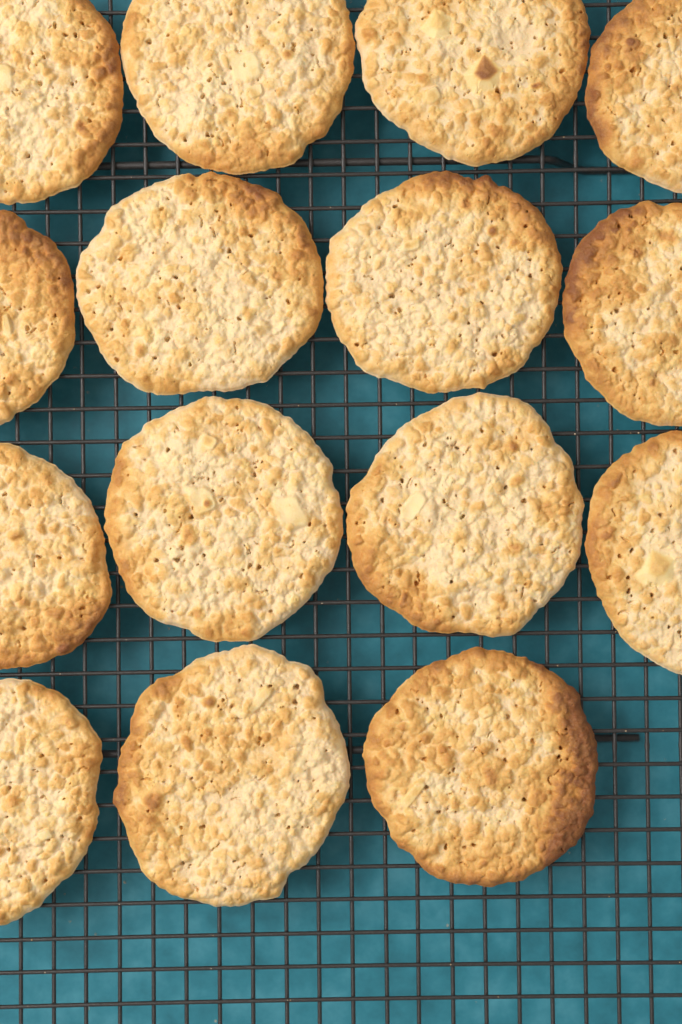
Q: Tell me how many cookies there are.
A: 15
